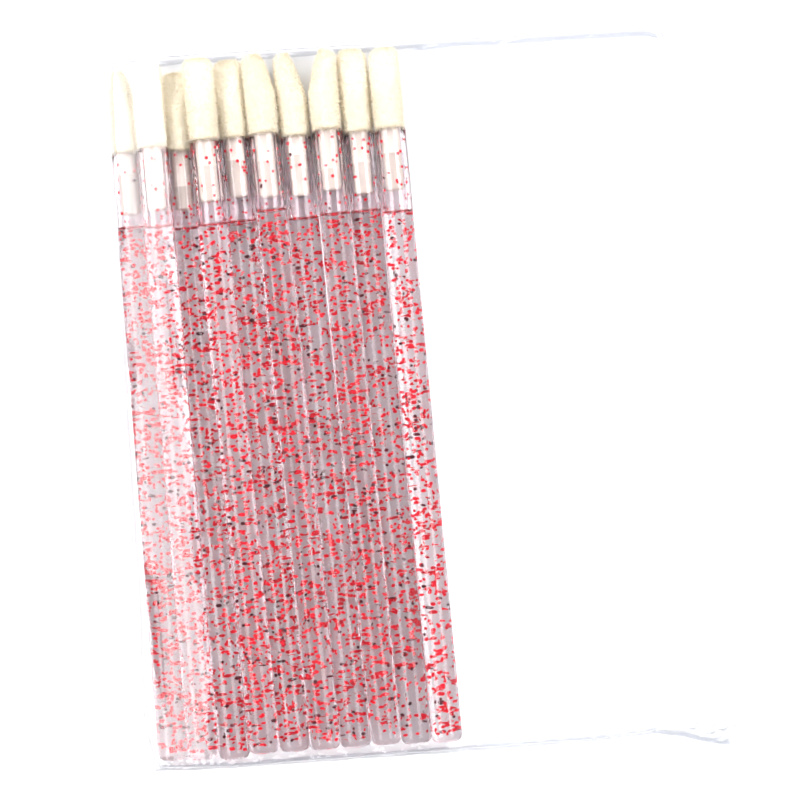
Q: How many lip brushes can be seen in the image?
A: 10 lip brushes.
